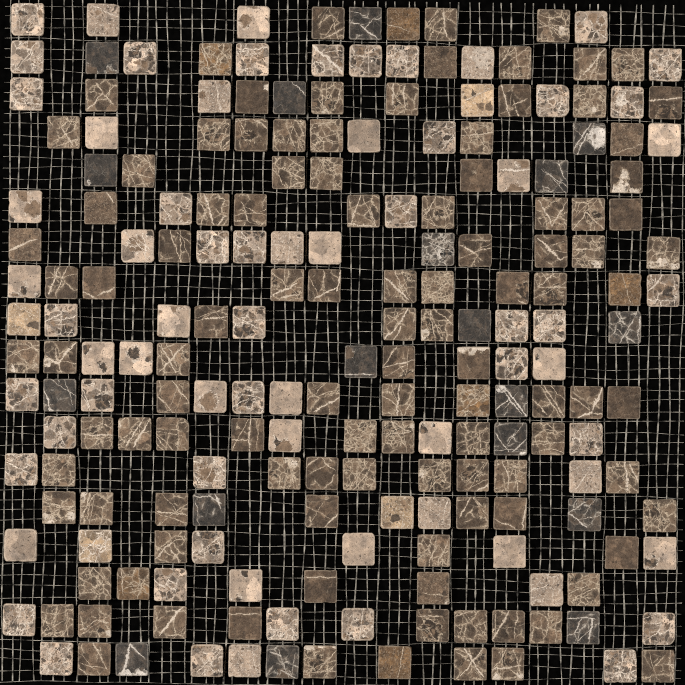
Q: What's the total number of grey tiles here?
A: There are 18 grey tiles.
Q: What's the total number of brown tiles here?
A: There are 111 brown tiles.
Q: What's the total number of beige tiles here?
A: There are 73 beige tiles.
